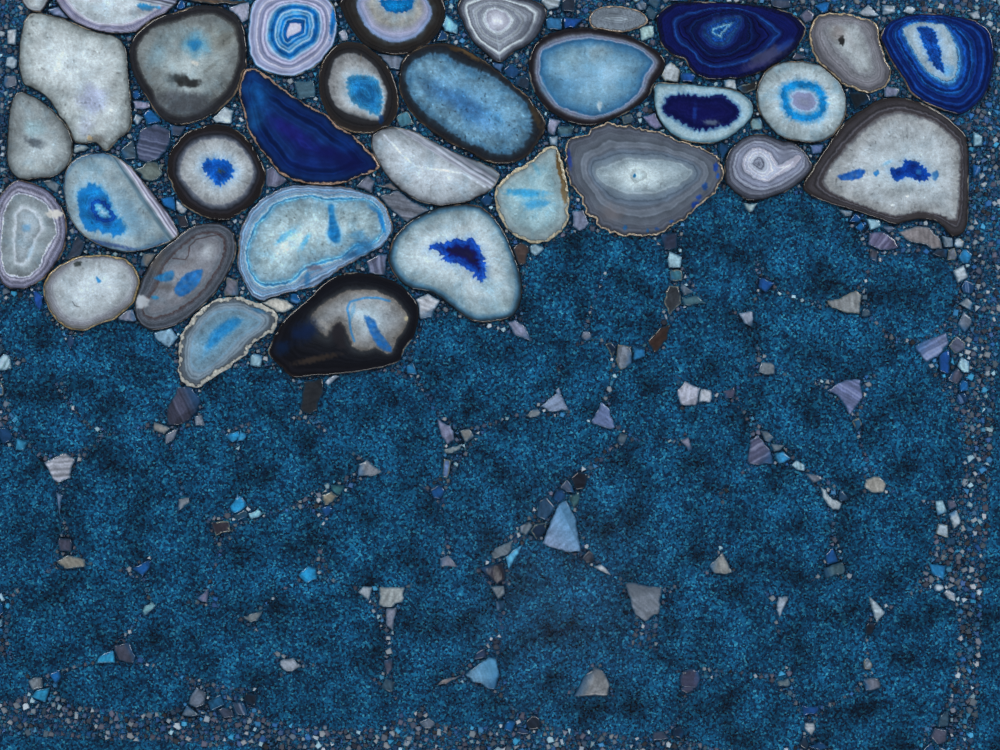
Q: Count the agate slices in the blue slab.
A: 32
